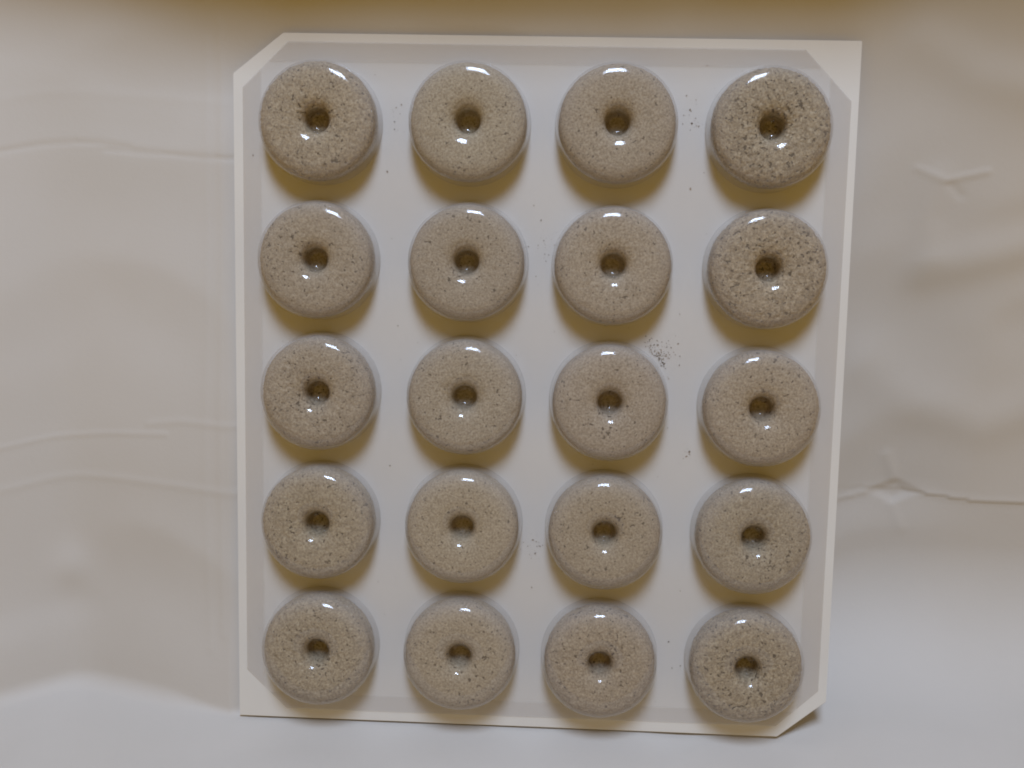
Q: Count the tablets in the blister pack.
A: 20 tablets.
